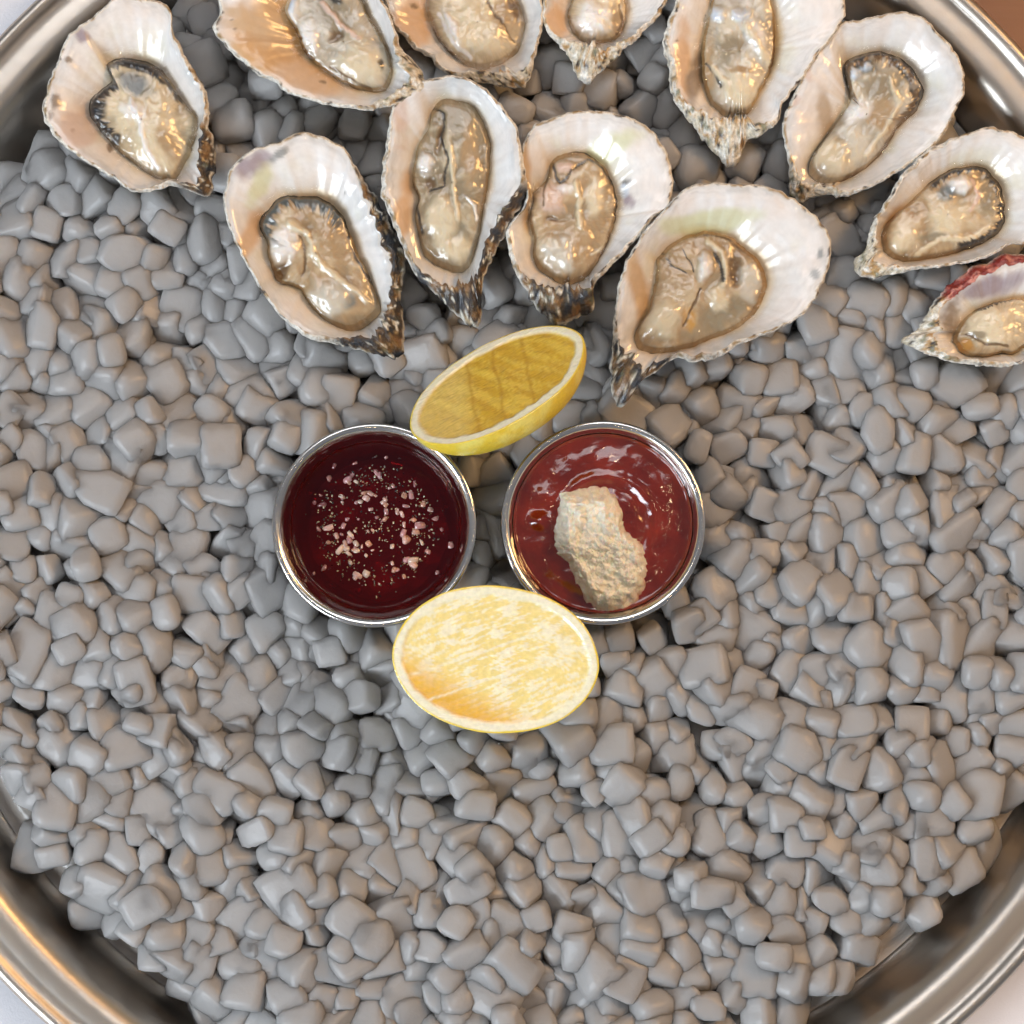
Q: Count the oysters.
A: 12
